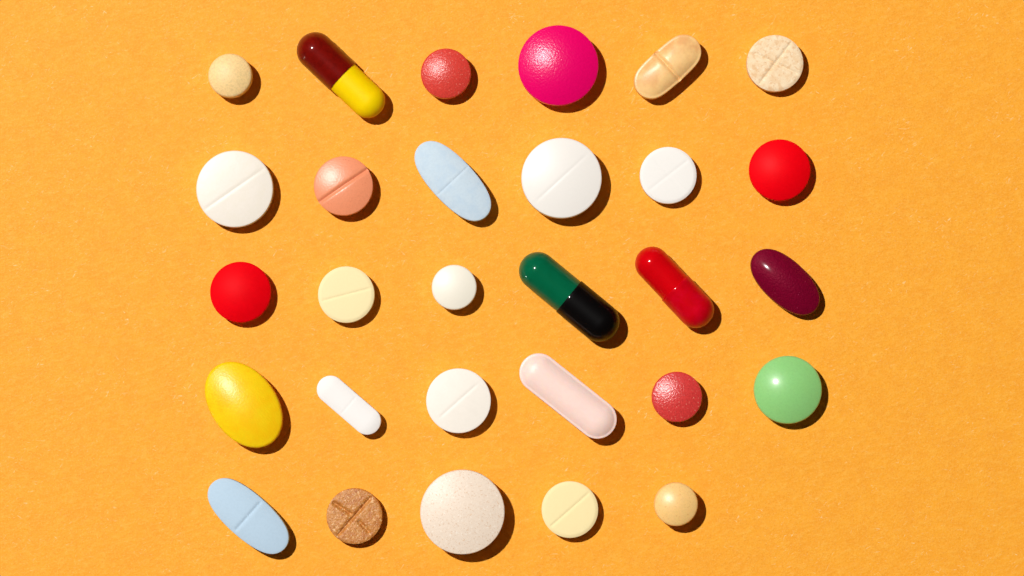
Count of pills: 29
